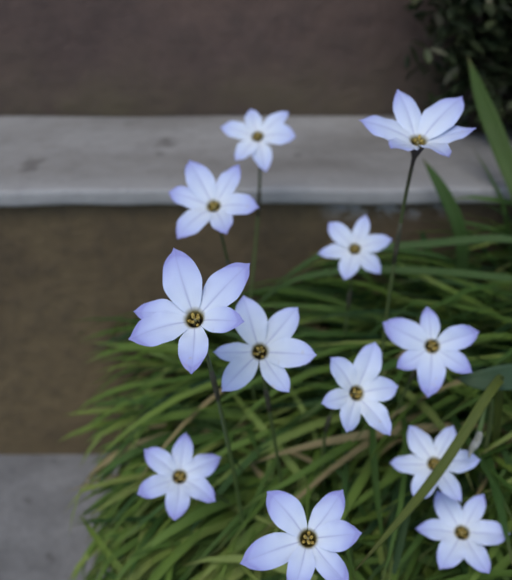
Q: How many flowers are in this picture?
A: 12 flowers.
